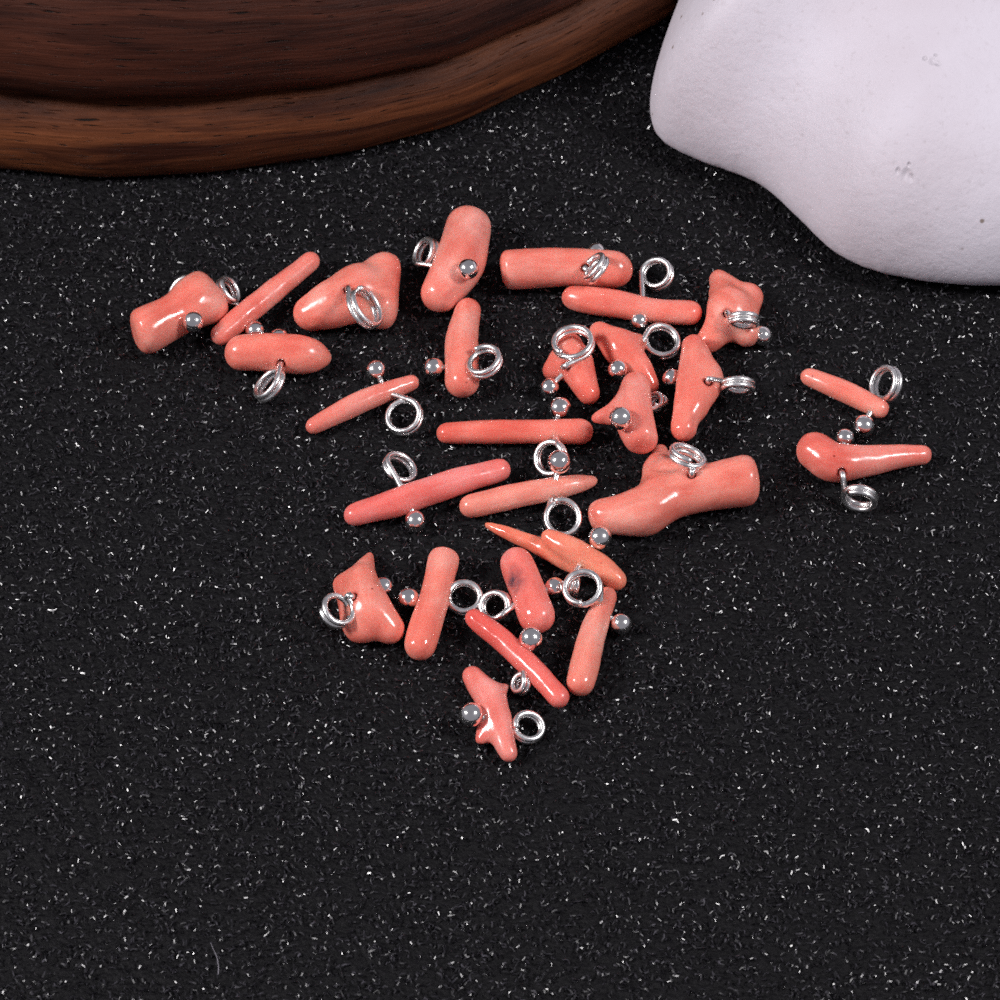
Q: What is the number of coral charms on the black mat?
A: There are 27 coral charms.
